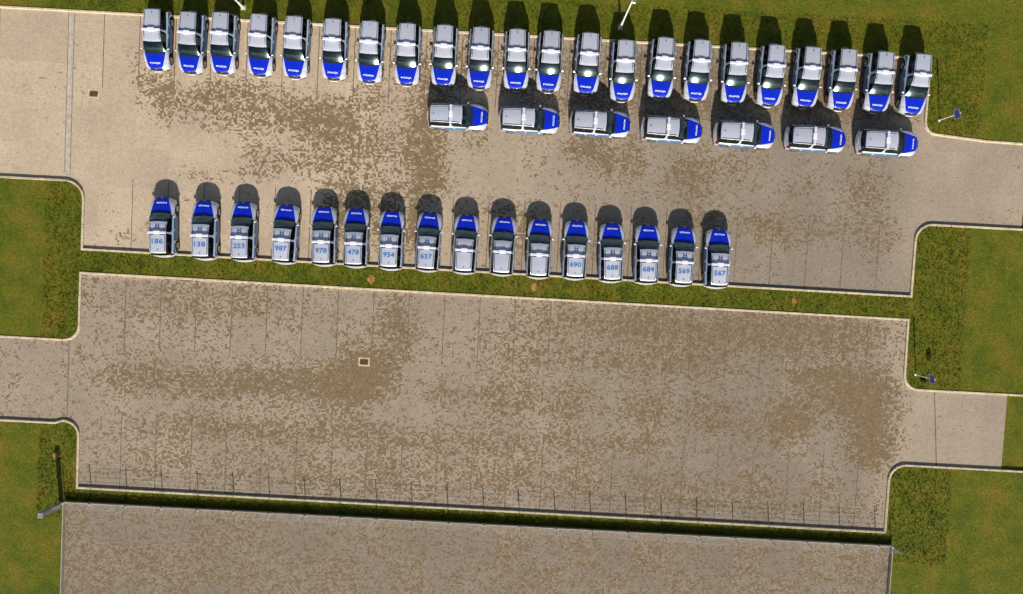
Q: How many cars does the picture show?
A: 45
